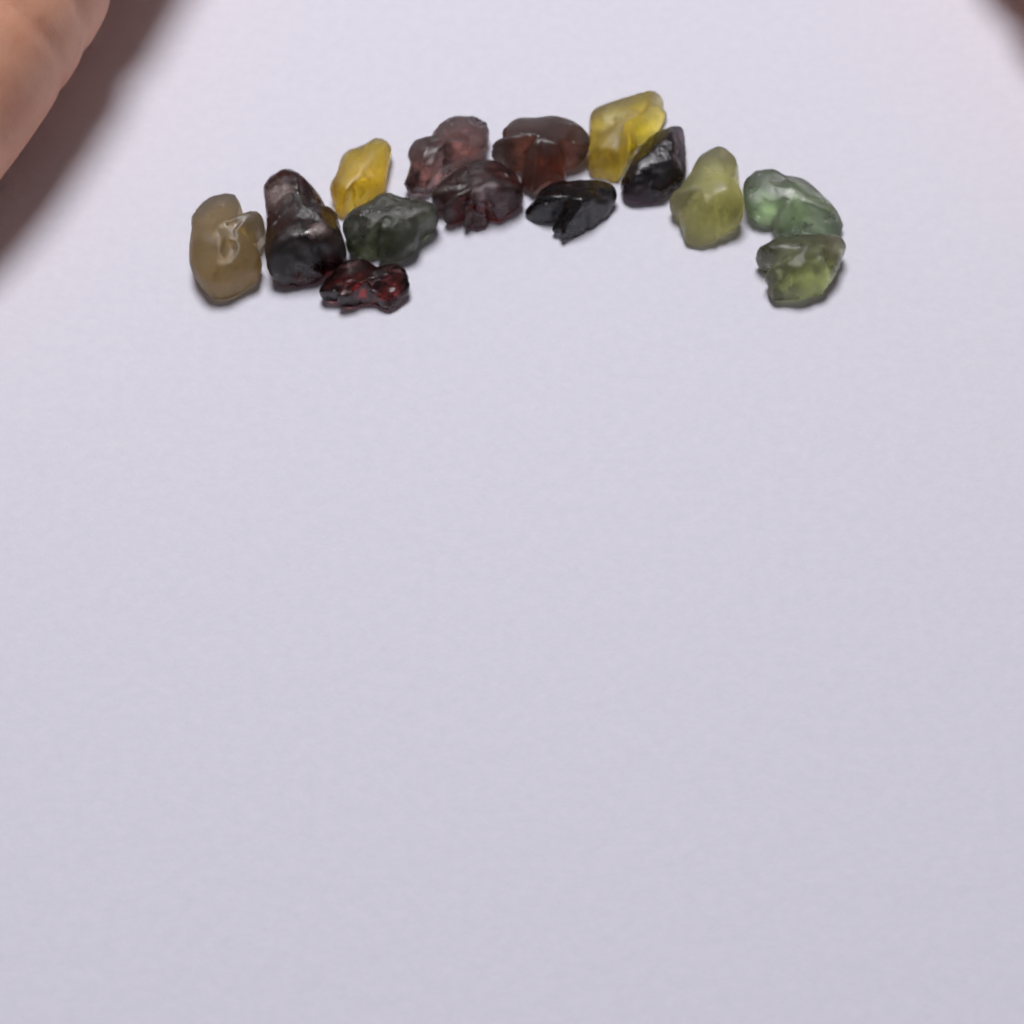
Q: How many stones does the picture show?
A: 14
